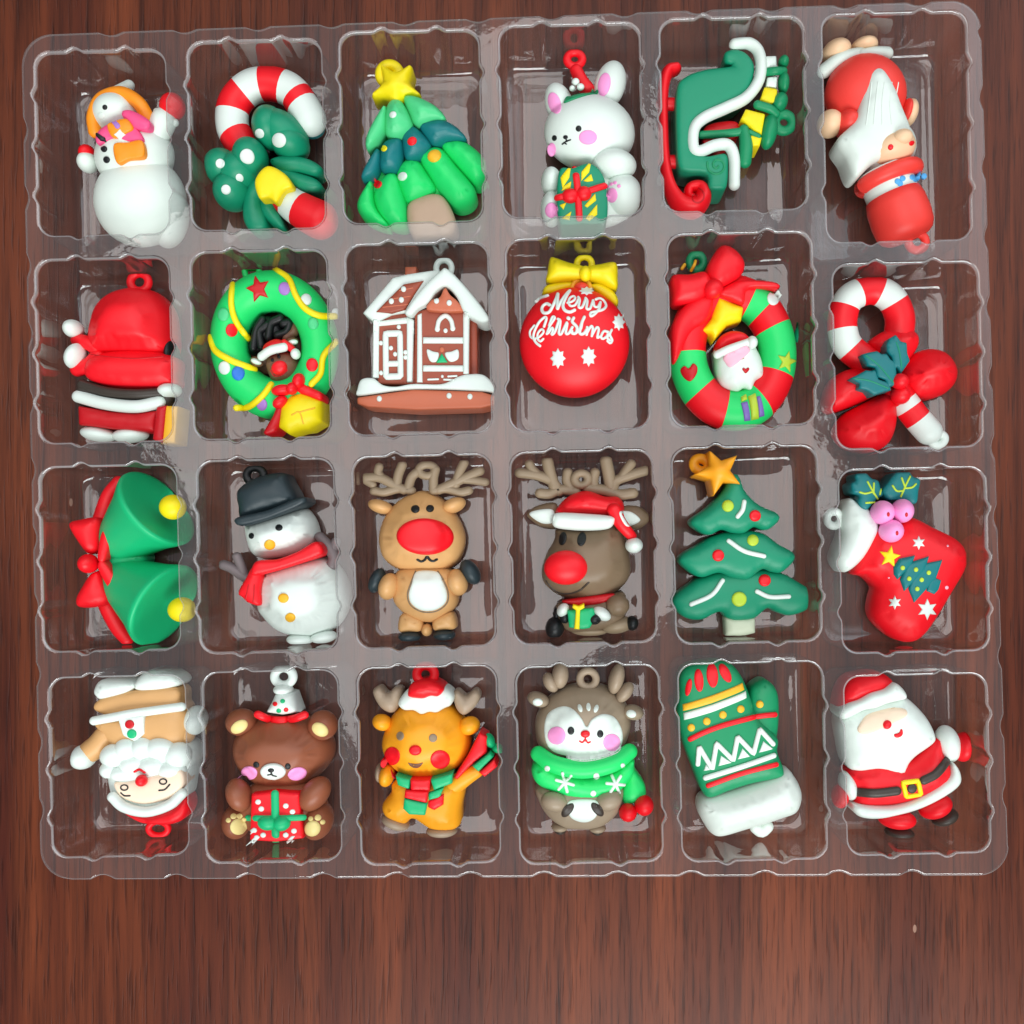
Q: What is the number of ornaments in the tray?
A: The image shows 24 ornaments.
